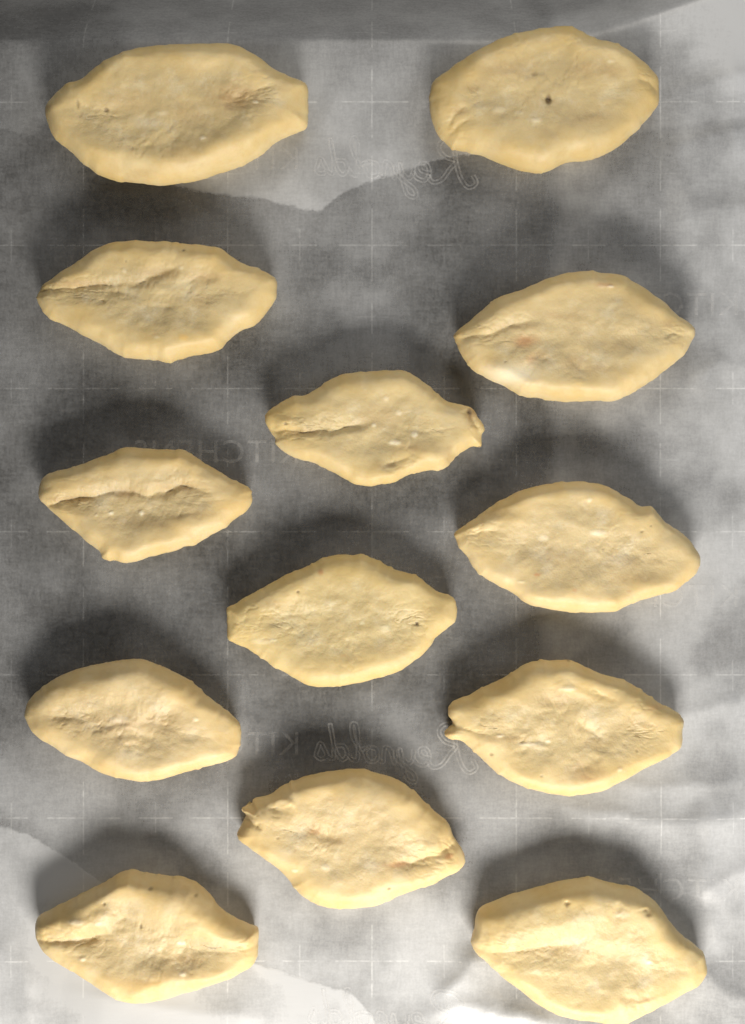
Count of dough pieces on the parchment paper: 13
